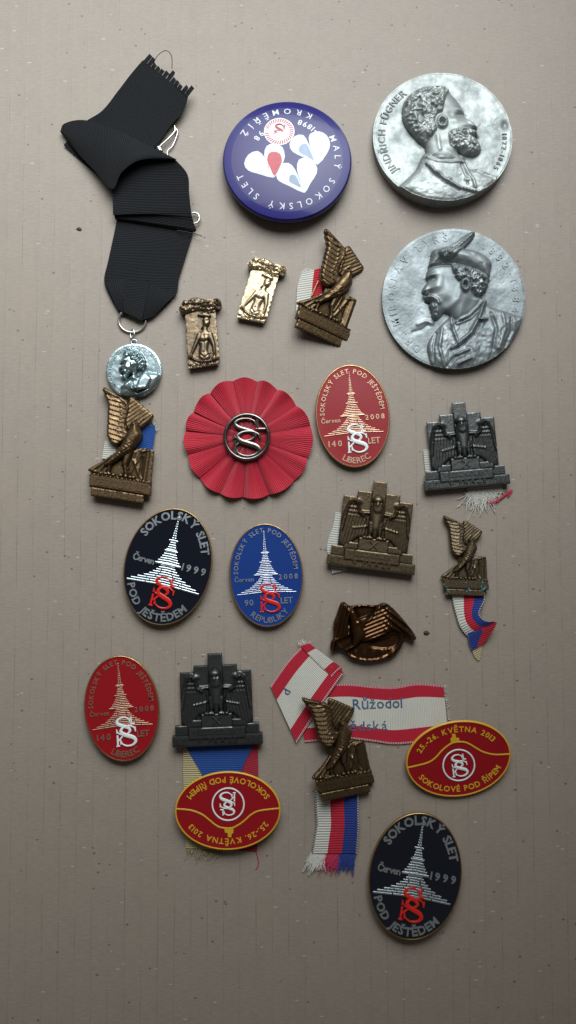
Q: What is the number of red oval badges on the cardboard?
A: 4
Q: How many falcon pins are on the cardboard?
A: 4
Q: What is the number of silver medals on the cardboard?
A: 3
